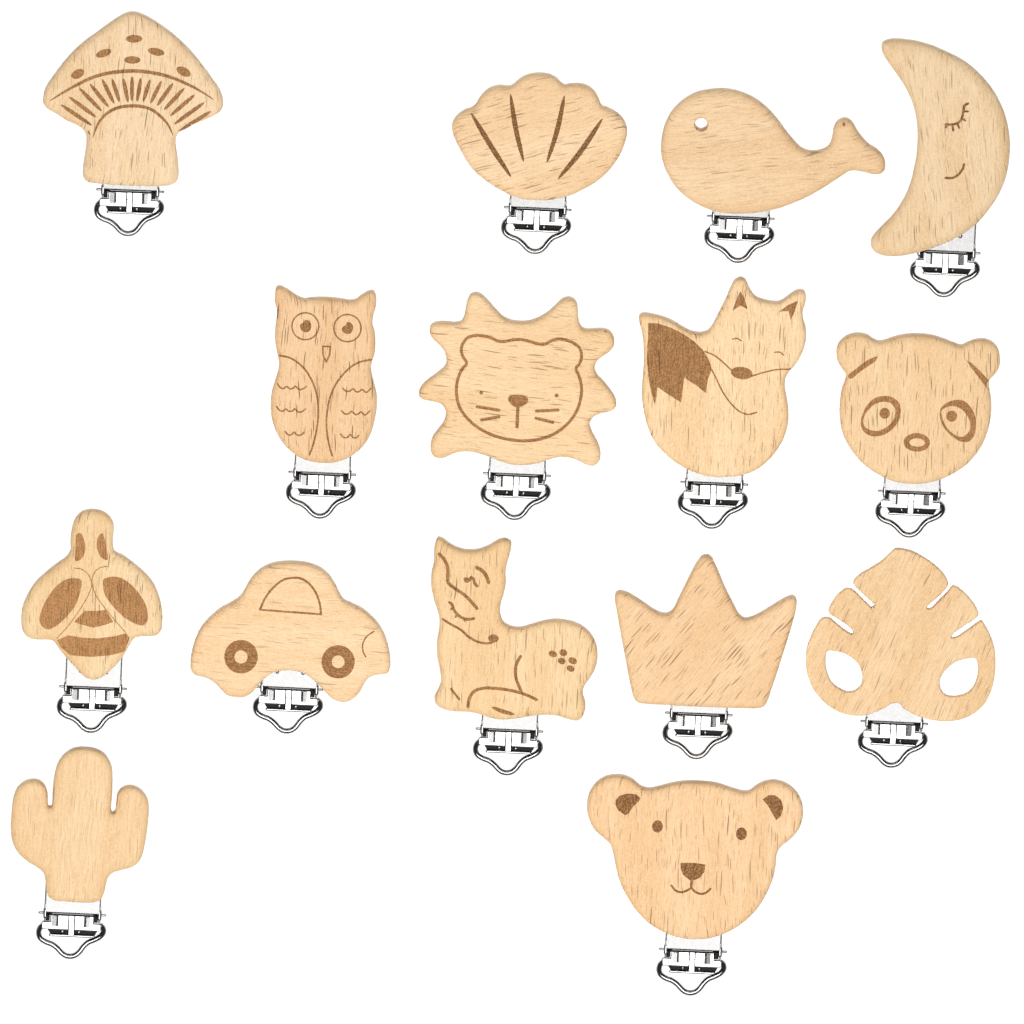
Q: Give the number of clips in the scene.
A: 15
